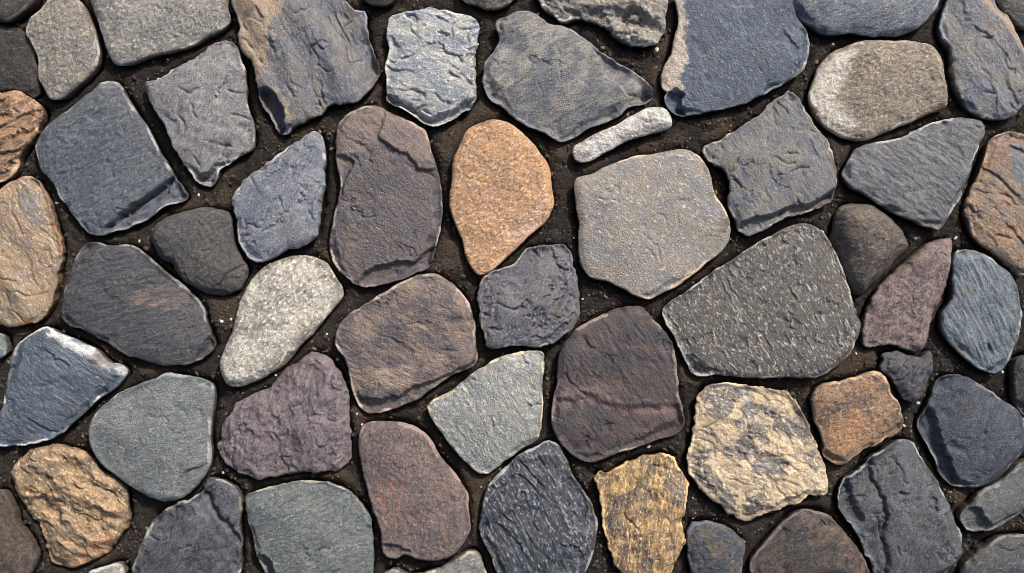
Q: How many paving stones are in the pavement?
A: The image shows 61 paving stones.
